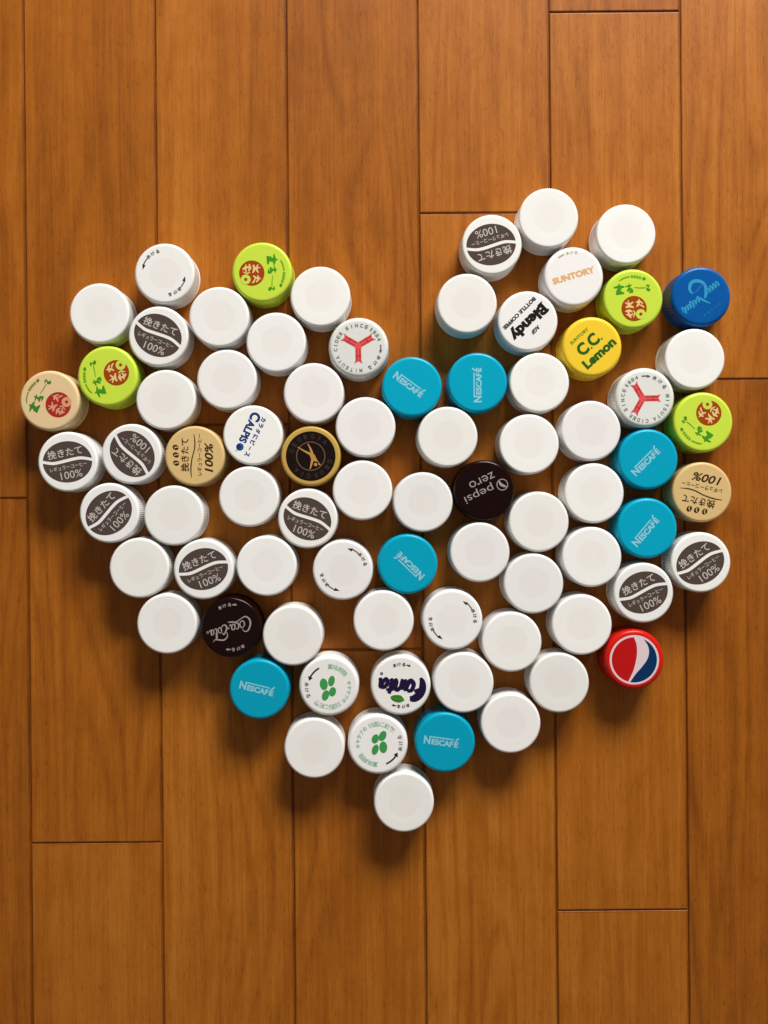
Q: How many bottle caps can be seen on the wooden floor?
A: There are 77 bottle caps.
